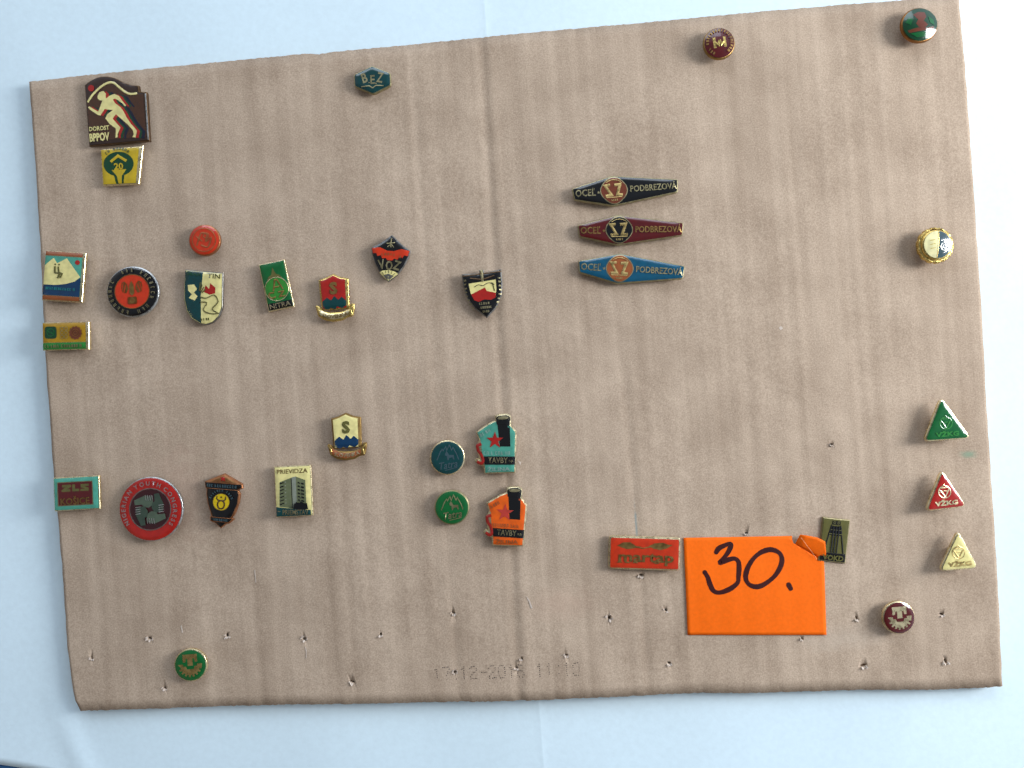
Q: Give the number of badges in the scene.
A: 34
